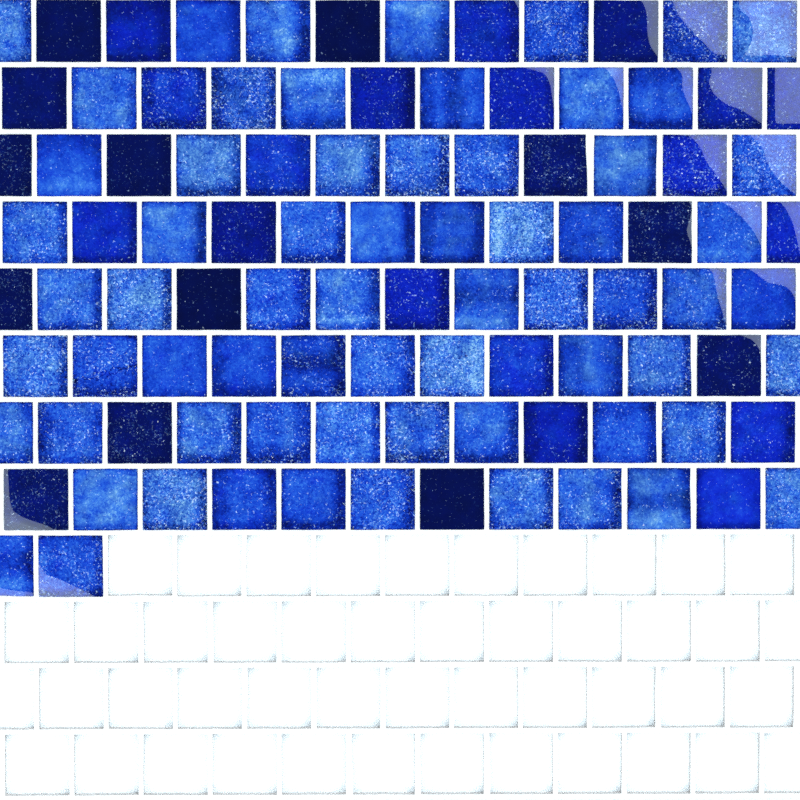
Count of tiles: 98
